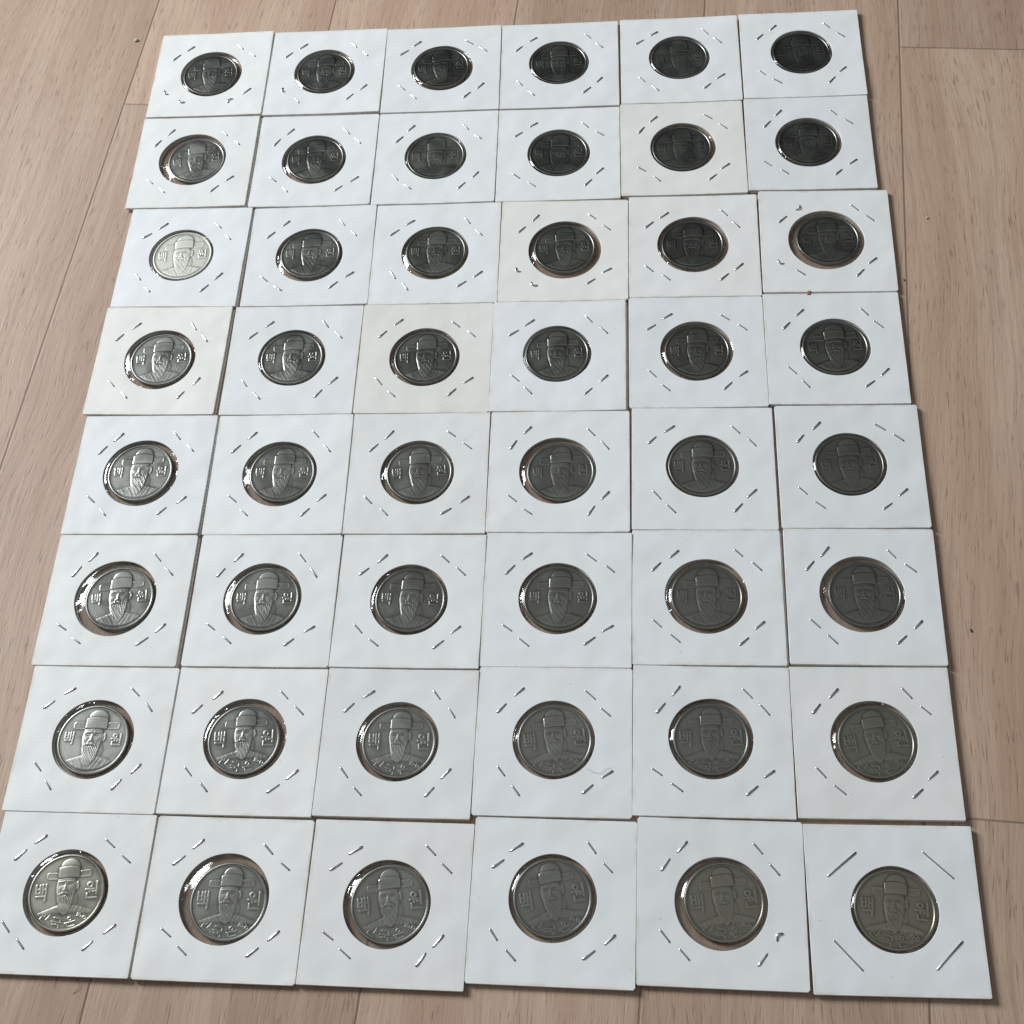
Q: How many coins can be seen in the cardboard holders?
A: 48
